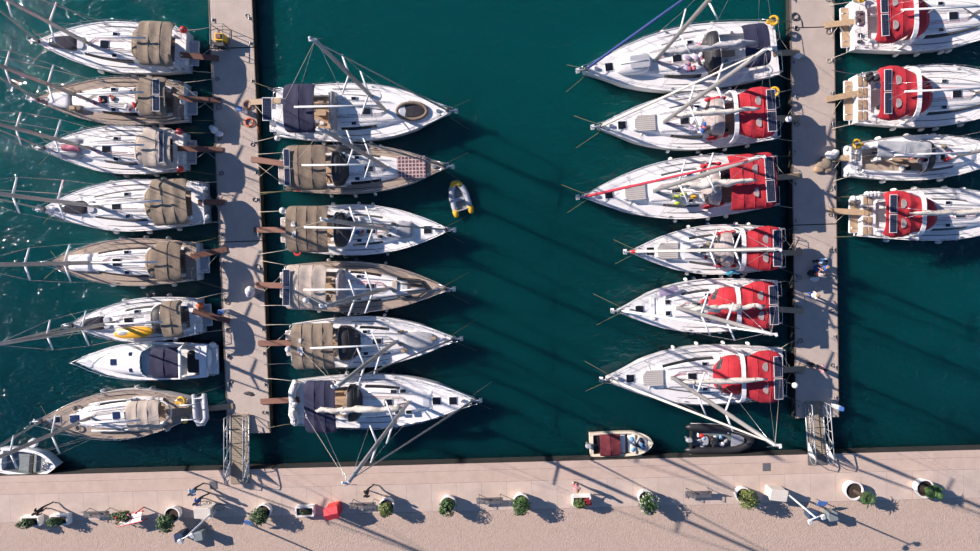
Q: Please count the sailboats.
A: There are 23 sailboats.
